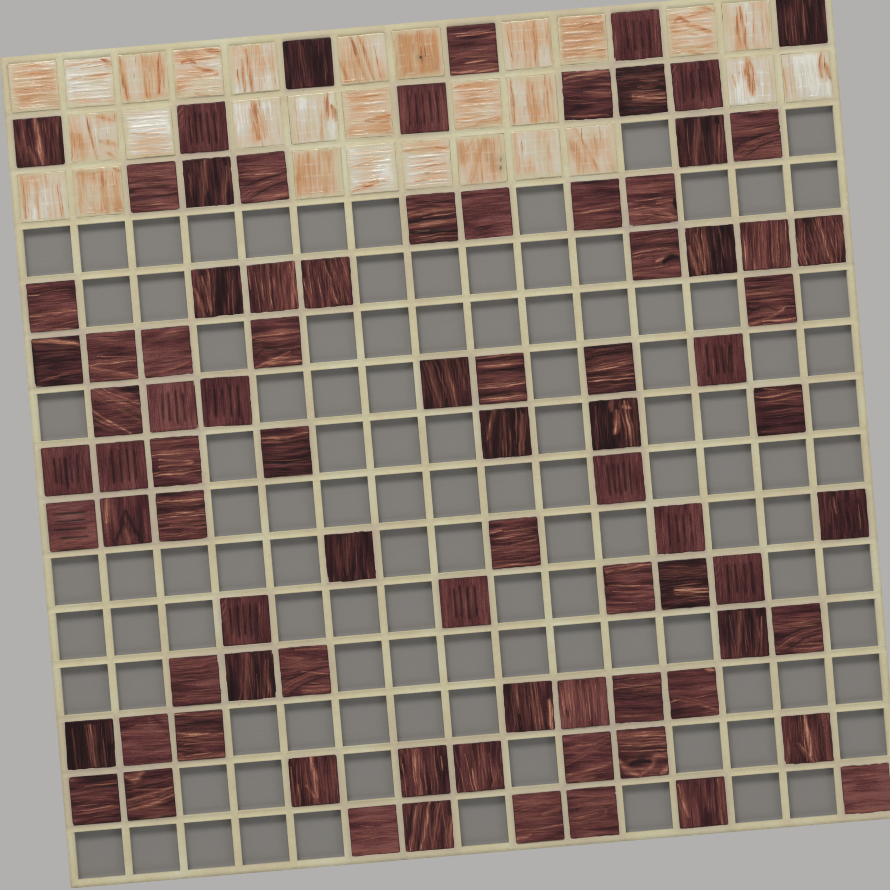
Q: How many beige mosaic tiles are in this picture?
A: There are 28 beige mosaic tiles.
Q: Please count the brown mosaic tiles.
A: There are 85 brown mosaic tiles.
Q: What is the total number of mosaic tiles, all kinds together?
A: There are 113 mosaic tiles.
